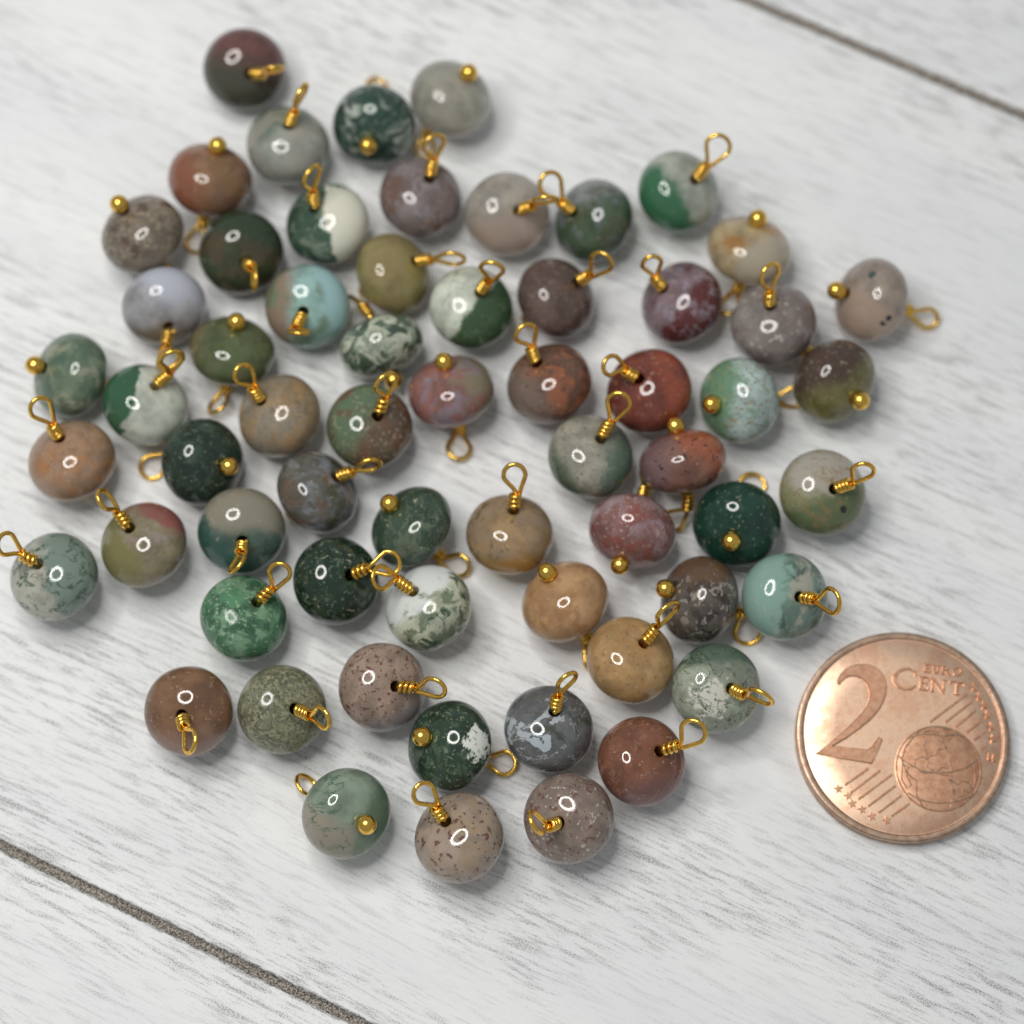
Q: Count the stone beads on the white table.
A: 62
